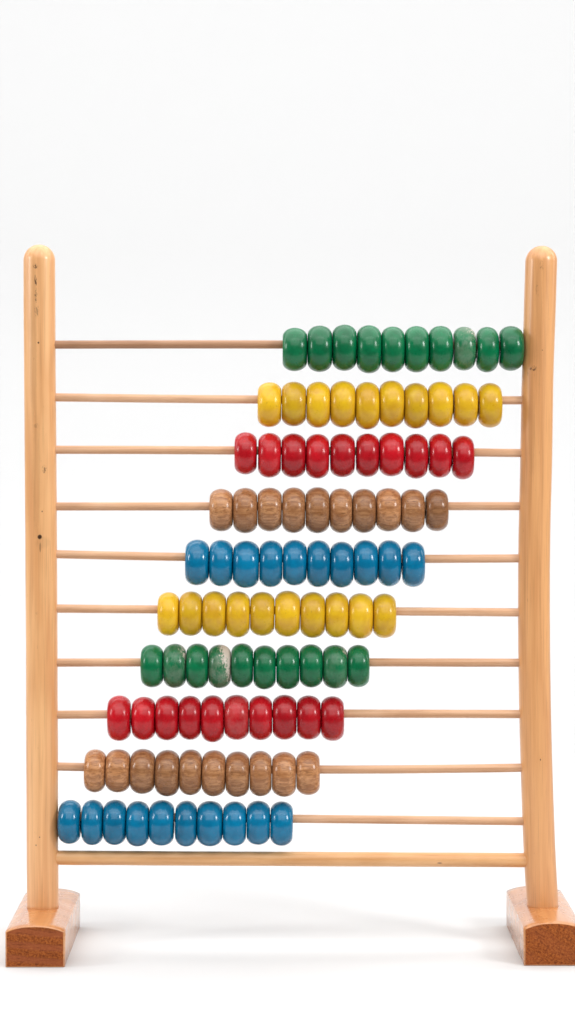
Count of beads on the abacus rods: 100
